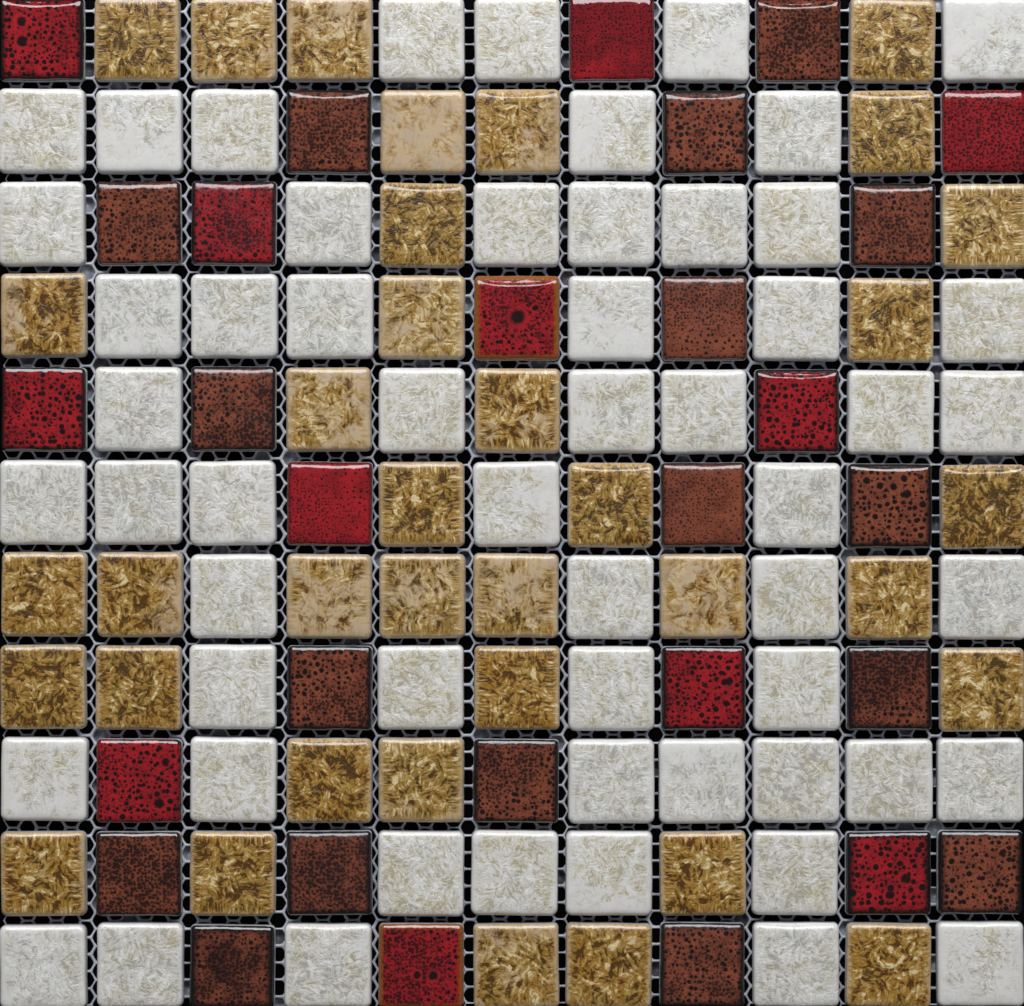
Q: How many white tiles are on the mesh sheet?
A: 56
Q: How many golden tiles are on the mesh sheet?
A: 36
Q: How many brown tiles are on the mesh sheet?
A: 17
